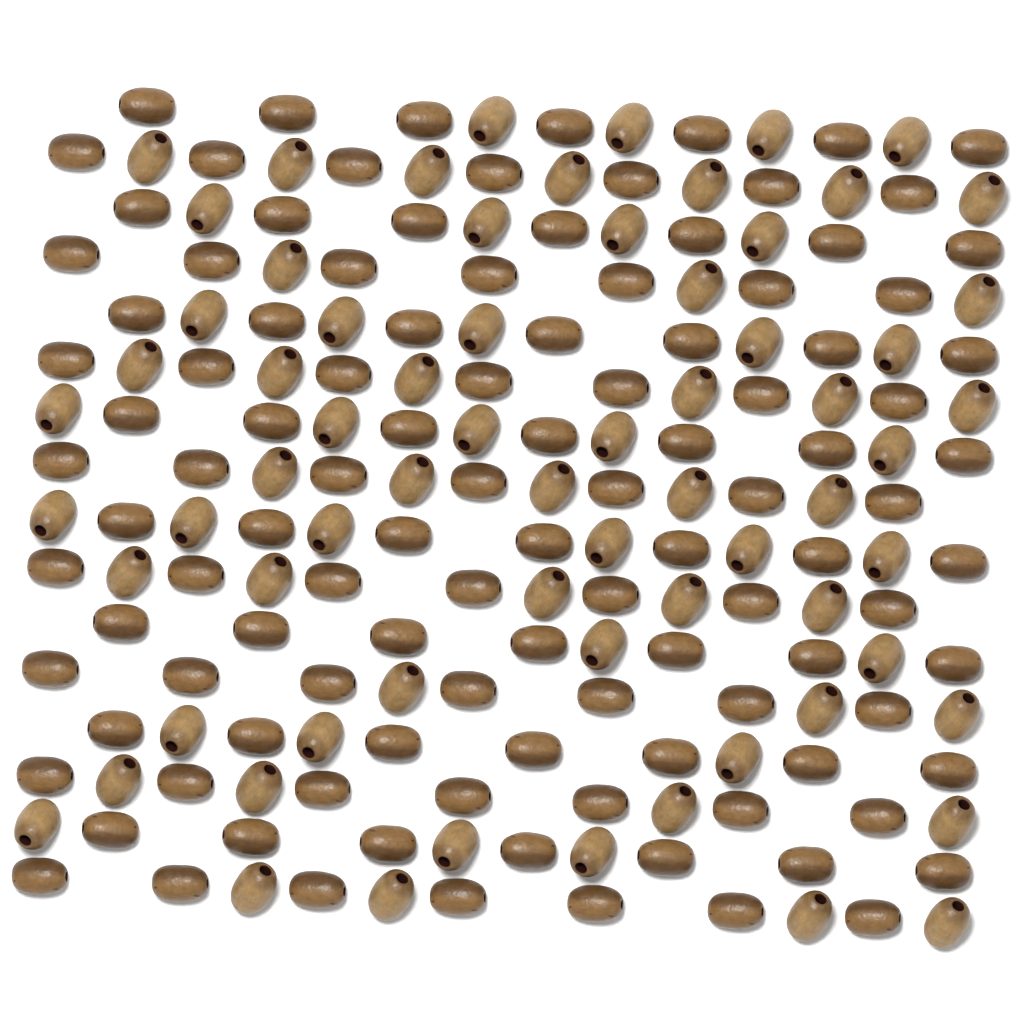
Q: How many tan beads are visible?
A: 69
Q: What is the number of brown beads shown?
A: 112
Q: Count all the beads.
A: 181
